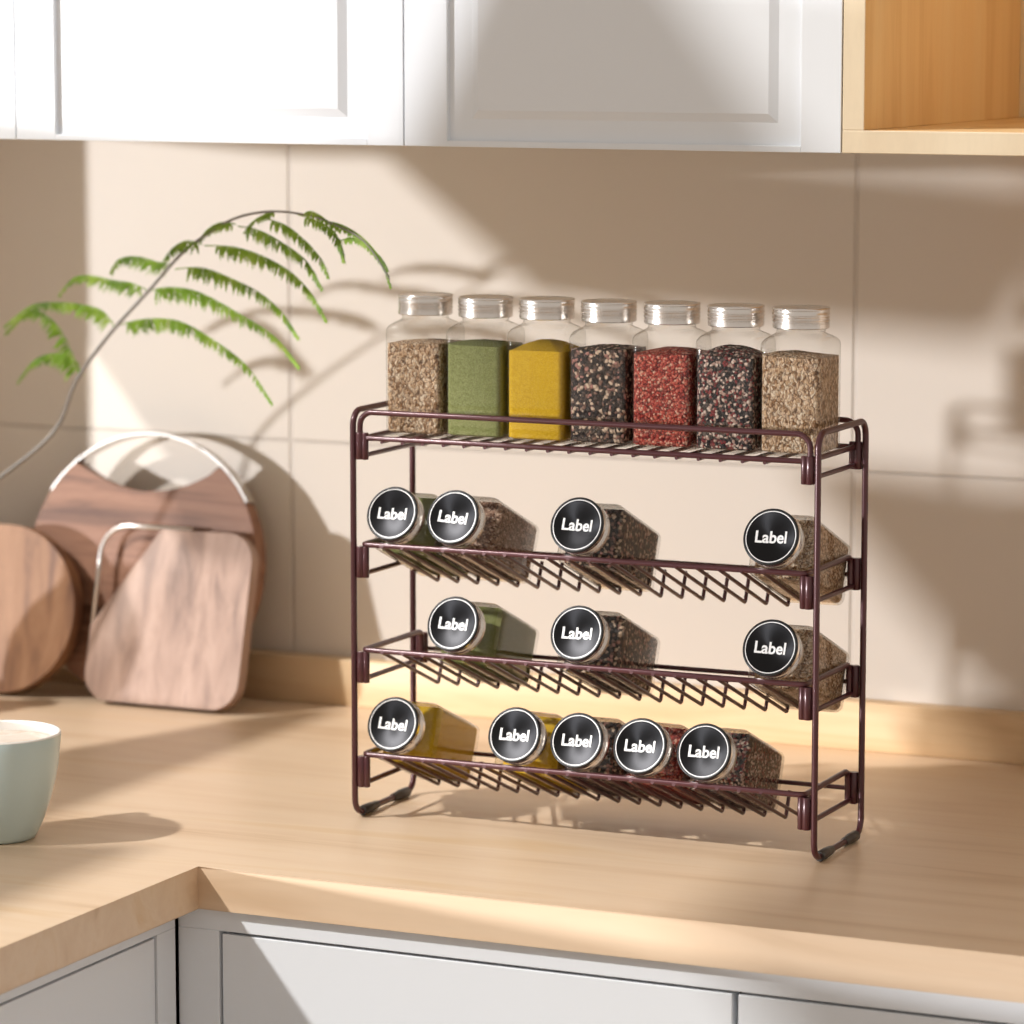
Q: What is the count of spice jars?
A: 19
